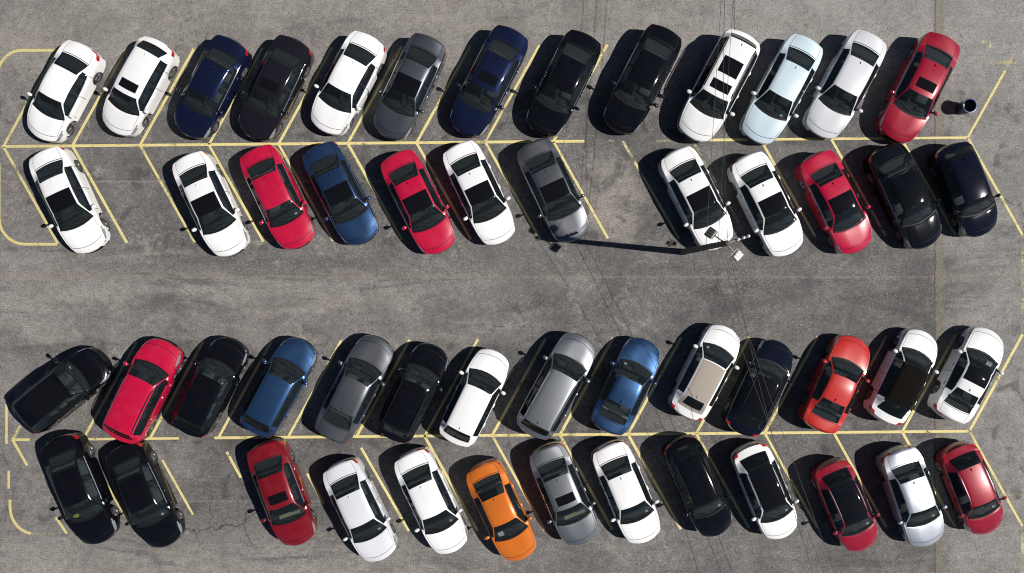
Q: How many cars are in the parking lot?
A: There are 52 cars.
